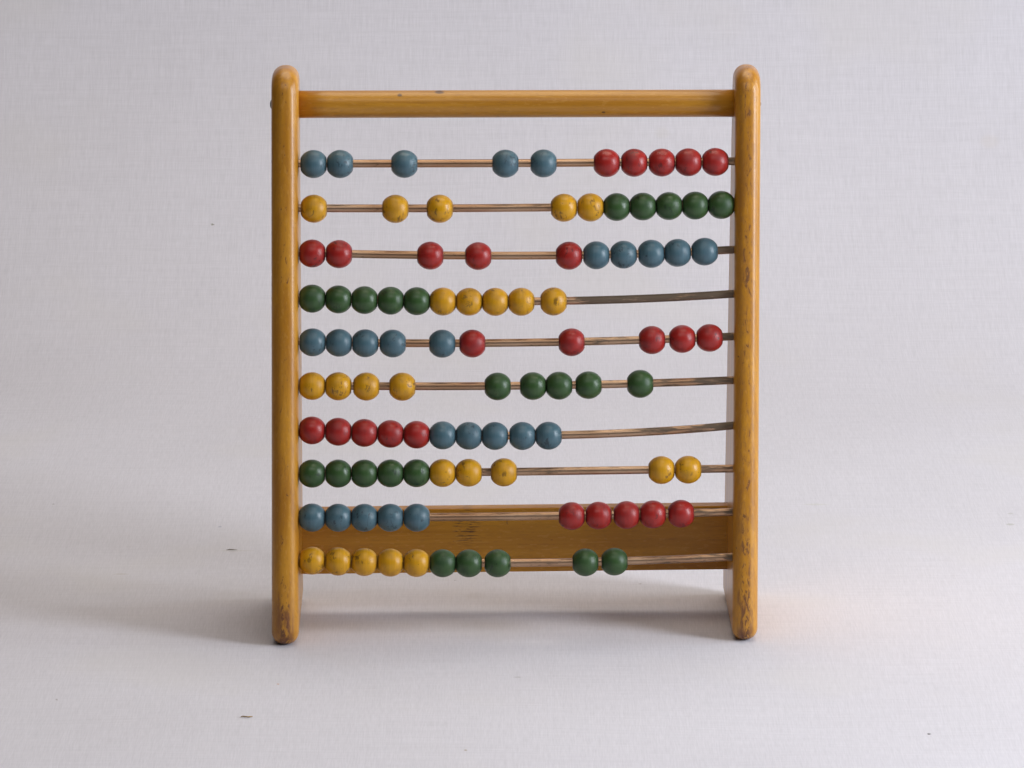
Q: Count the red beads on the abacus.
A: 25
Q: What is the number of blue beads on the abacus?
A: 25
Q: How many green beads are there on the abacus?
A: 25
